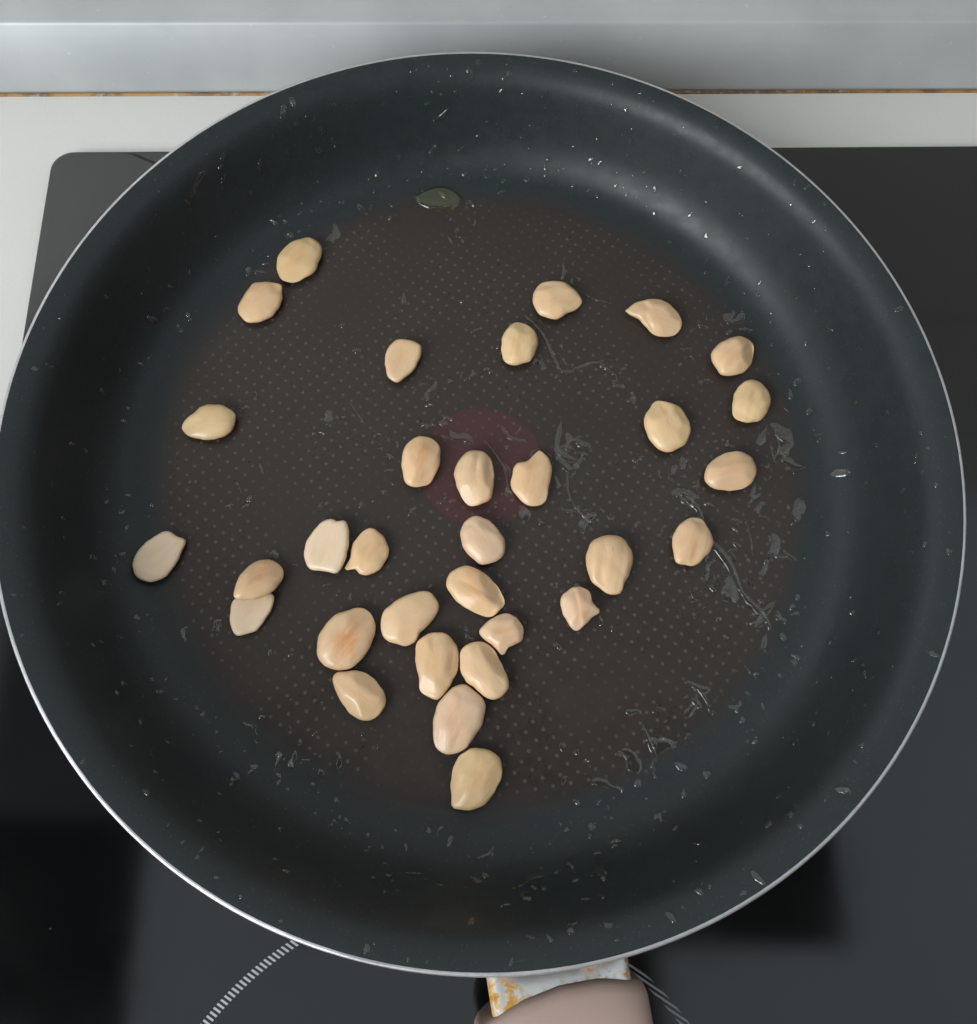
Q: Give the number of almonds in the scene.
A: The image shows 32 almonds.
